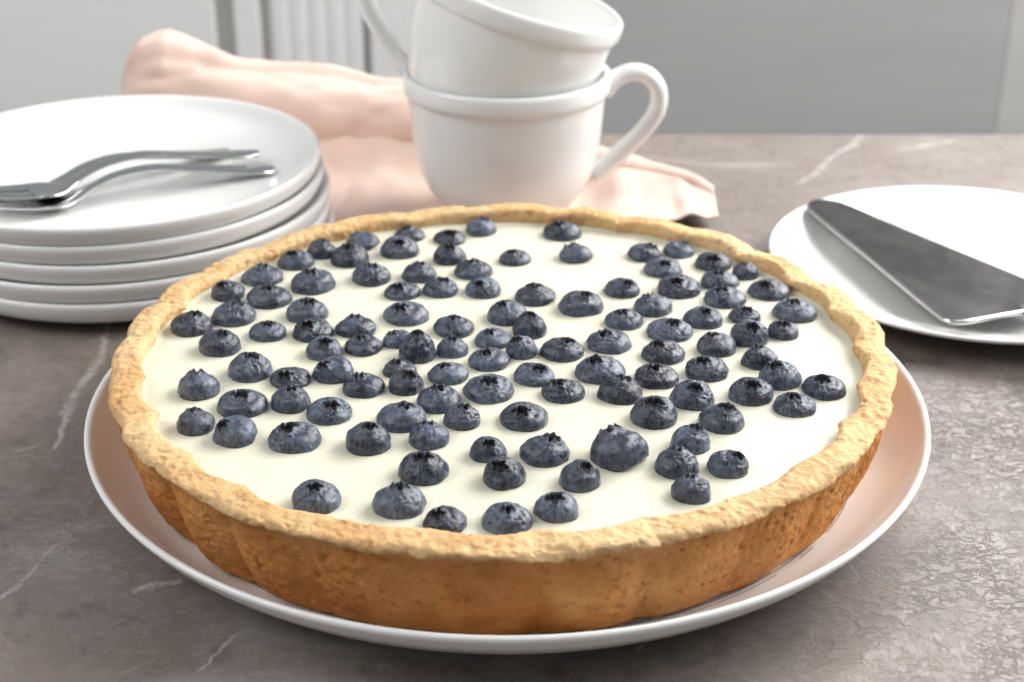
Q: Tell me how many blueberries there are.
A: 115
